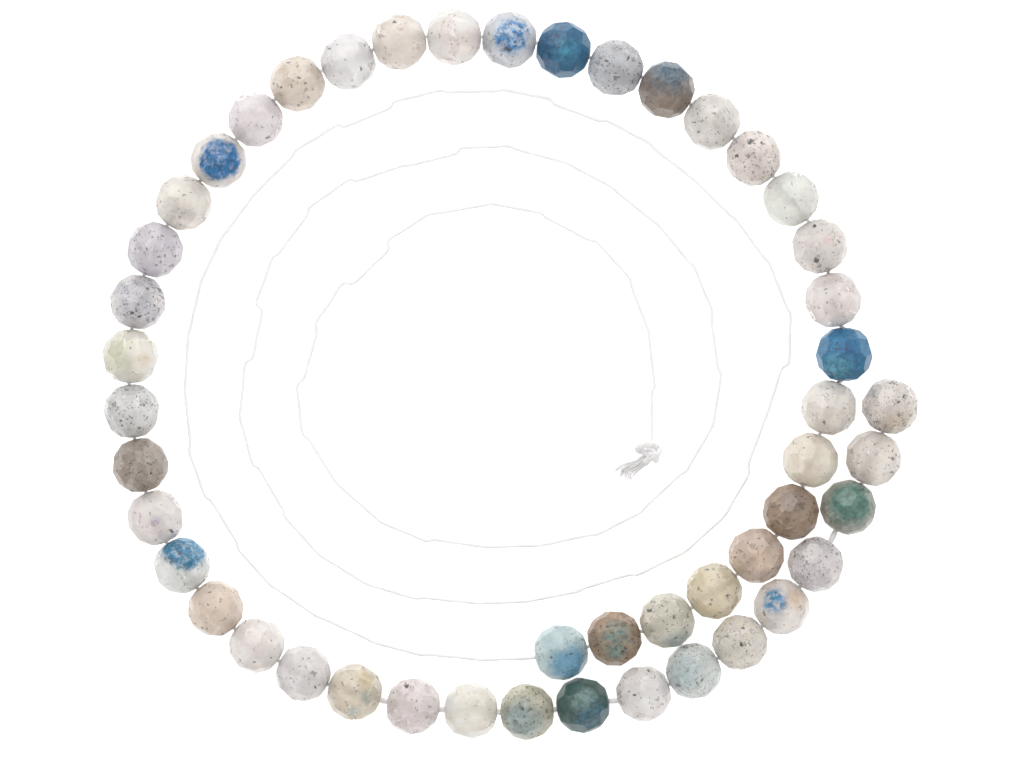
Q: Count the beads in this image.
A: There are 48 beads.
